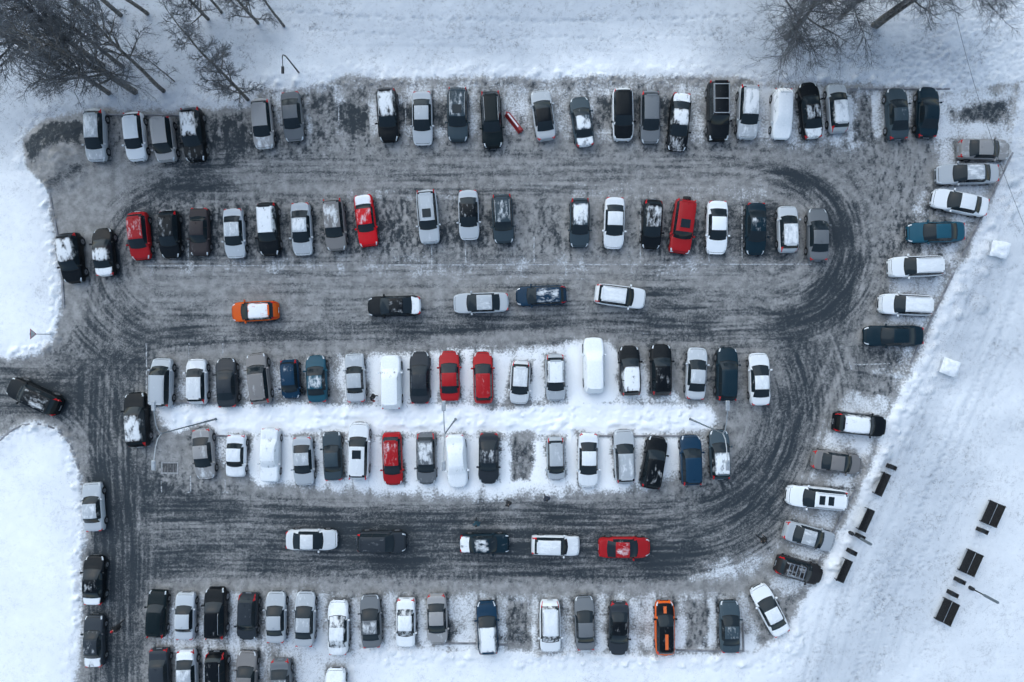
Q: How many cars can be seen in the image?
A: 128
